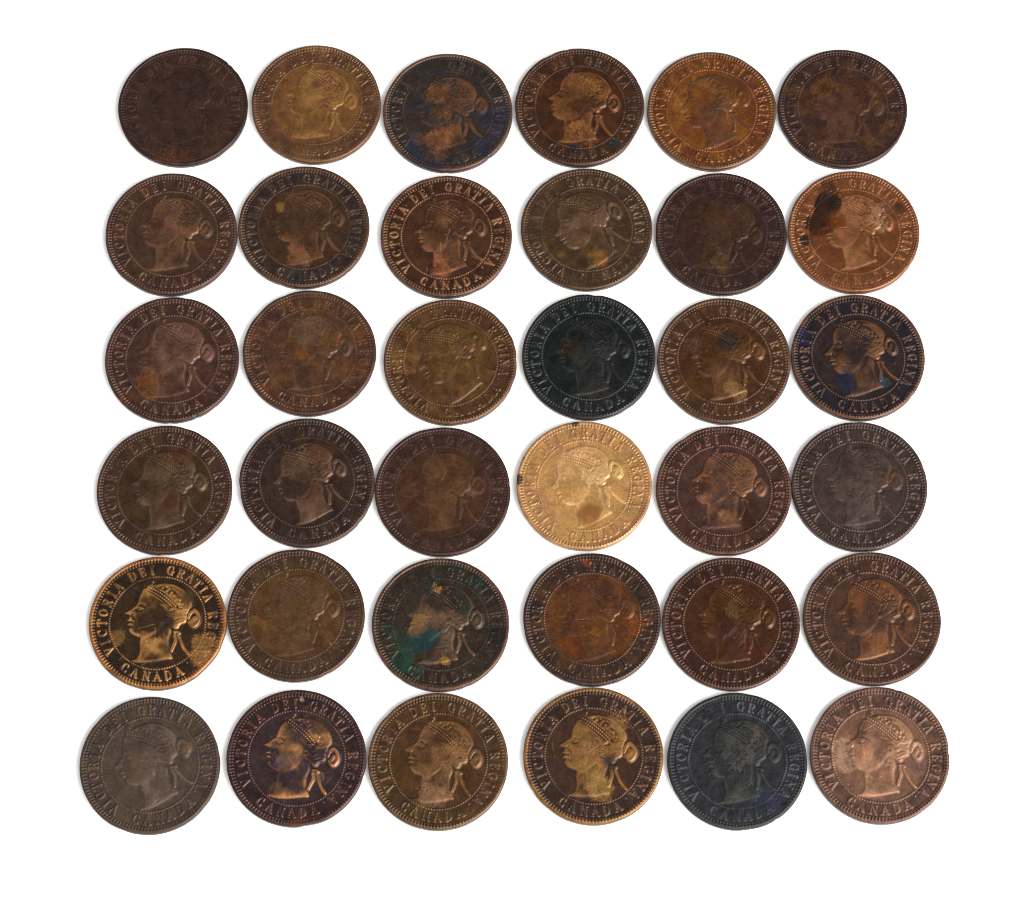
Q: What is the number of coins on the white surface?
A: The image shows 36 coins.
